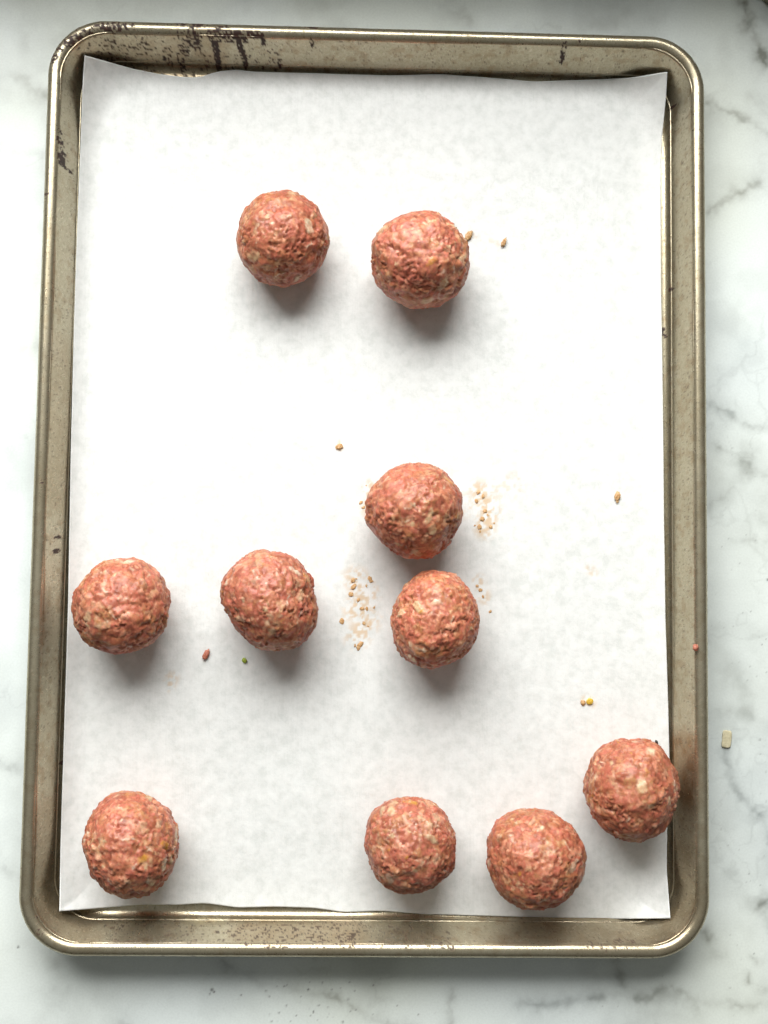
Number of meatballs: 10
